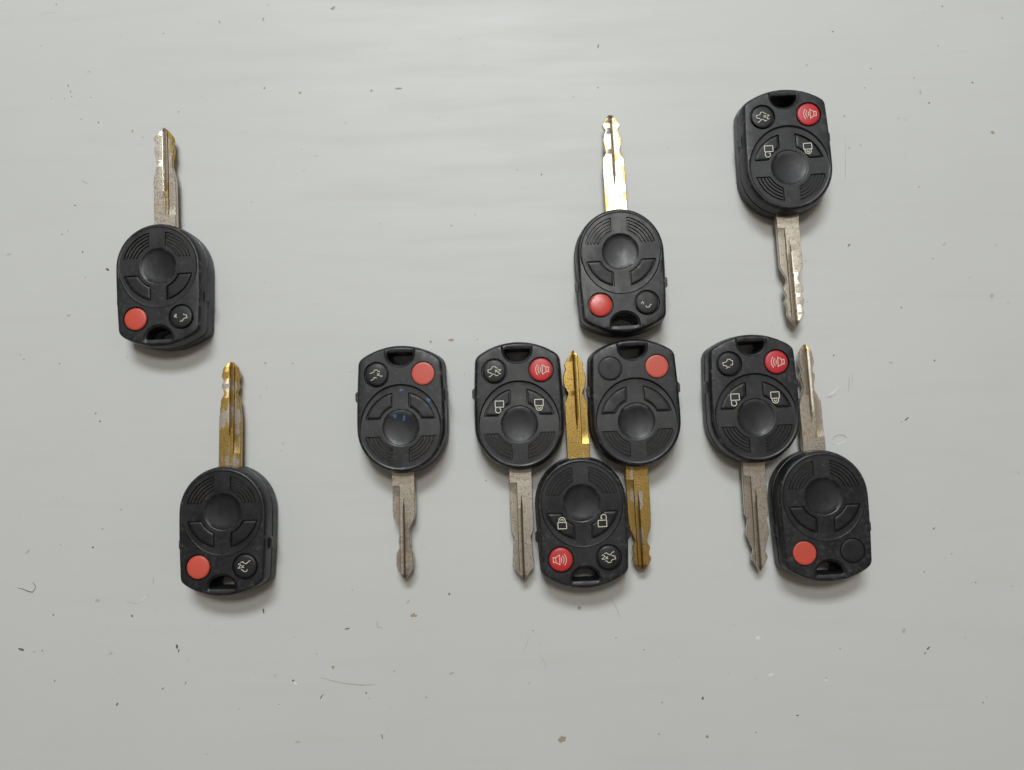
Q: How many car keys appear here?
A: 10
